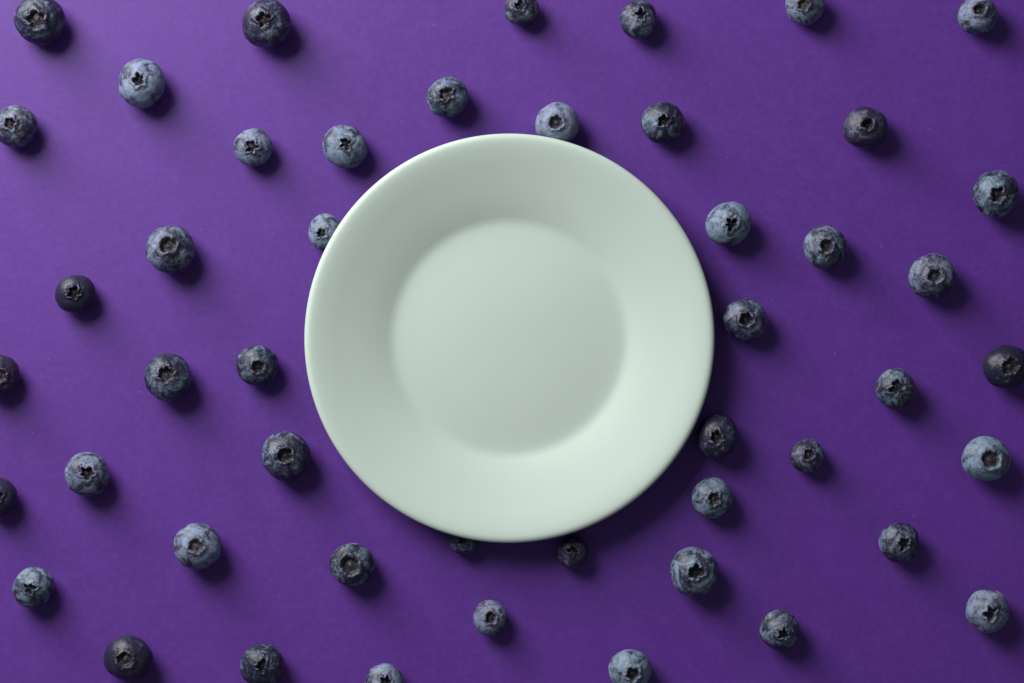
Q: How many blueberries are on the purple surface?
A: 48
